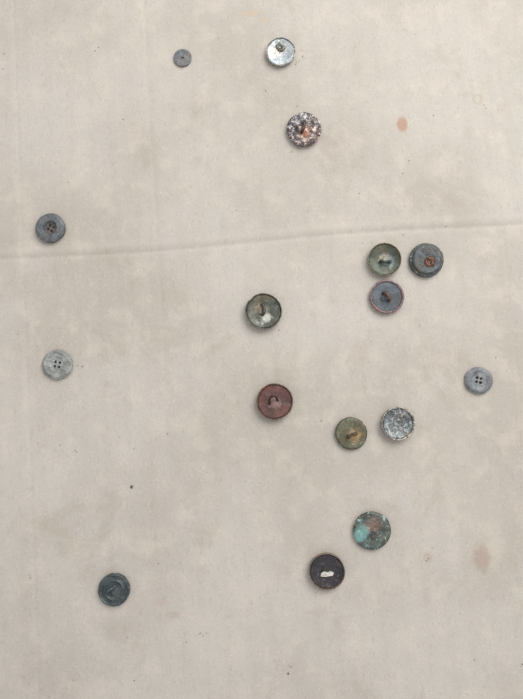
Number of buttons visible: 16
